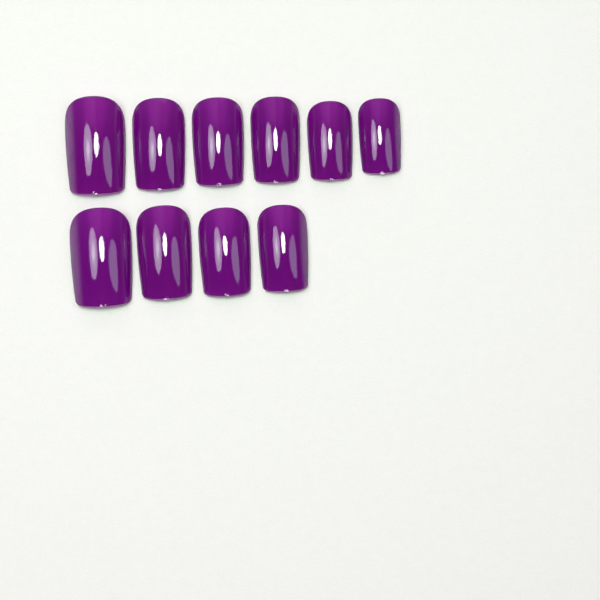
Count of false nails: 10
